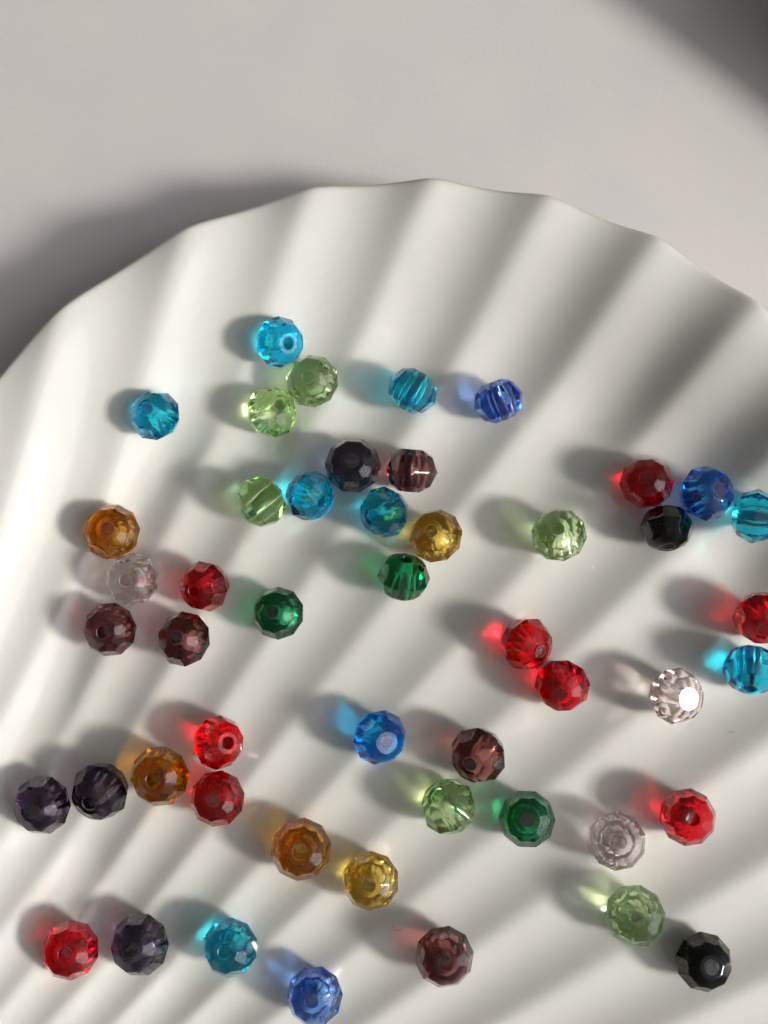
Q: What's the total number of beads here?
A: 49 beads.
